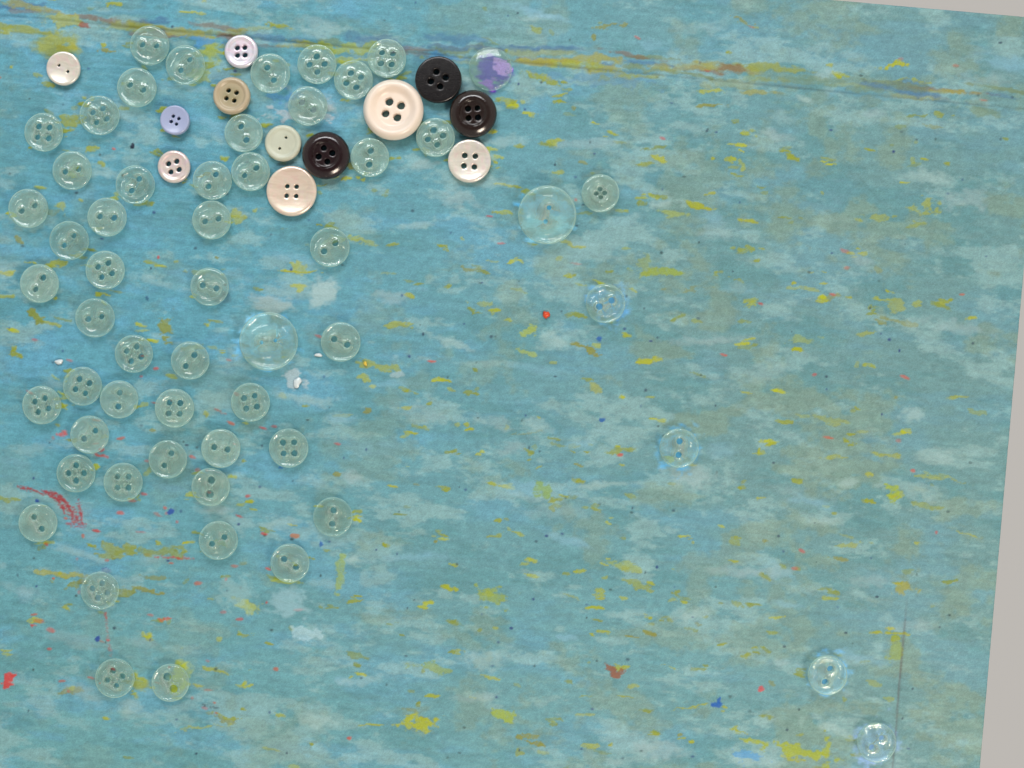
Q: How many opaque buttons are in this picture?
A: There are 12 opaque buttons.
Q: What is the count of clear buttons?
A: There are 56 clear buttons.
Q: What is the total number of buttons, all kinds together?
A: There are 68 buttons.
